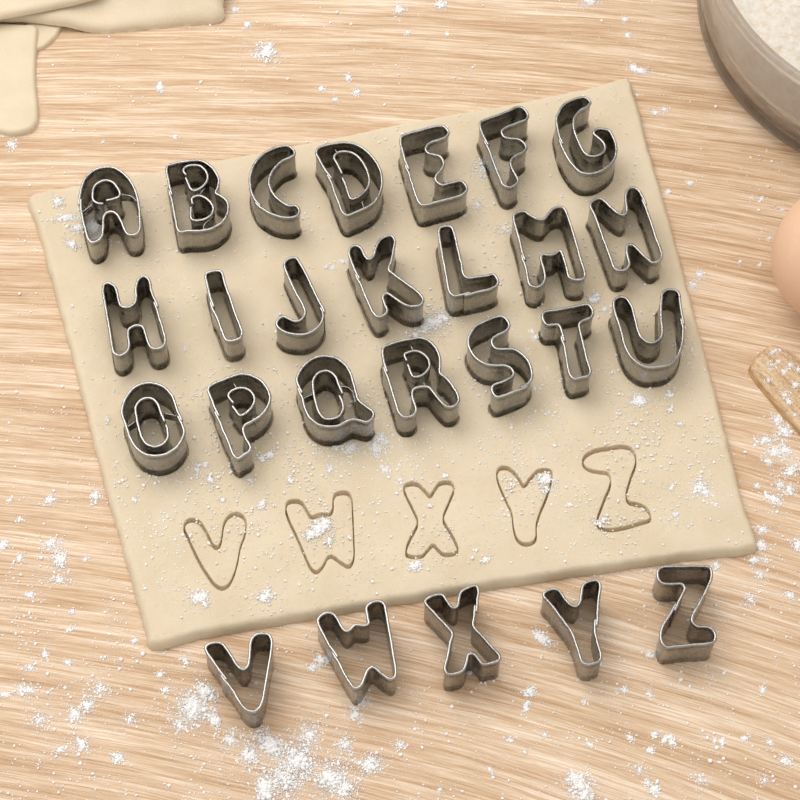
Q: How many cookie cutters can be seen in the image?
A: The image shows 26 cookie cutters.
